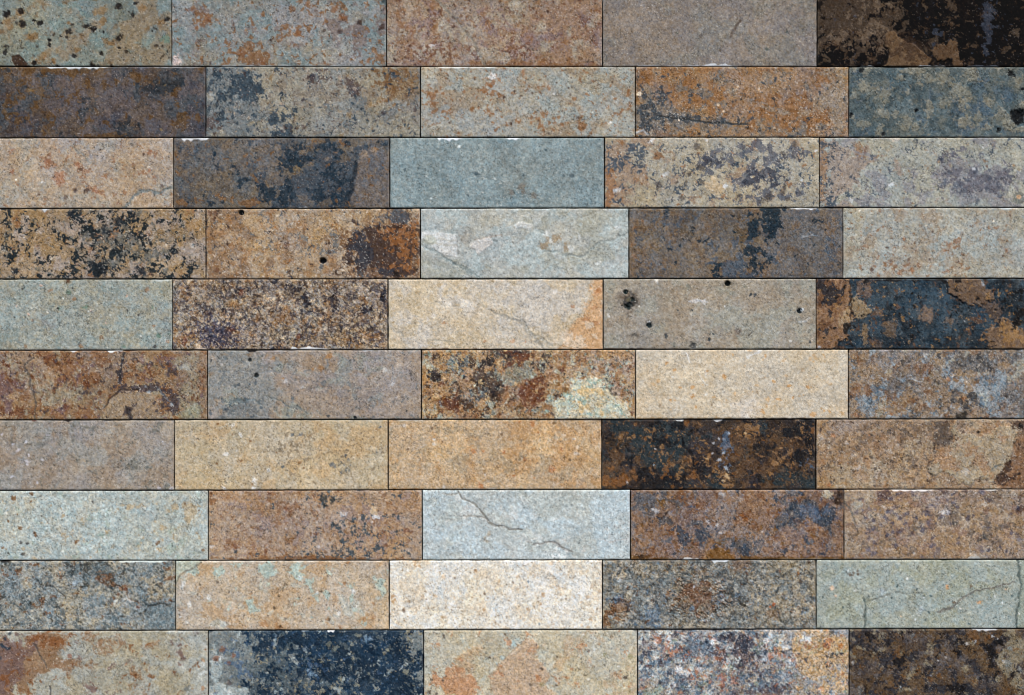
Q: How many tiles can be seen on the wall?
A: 50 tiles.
